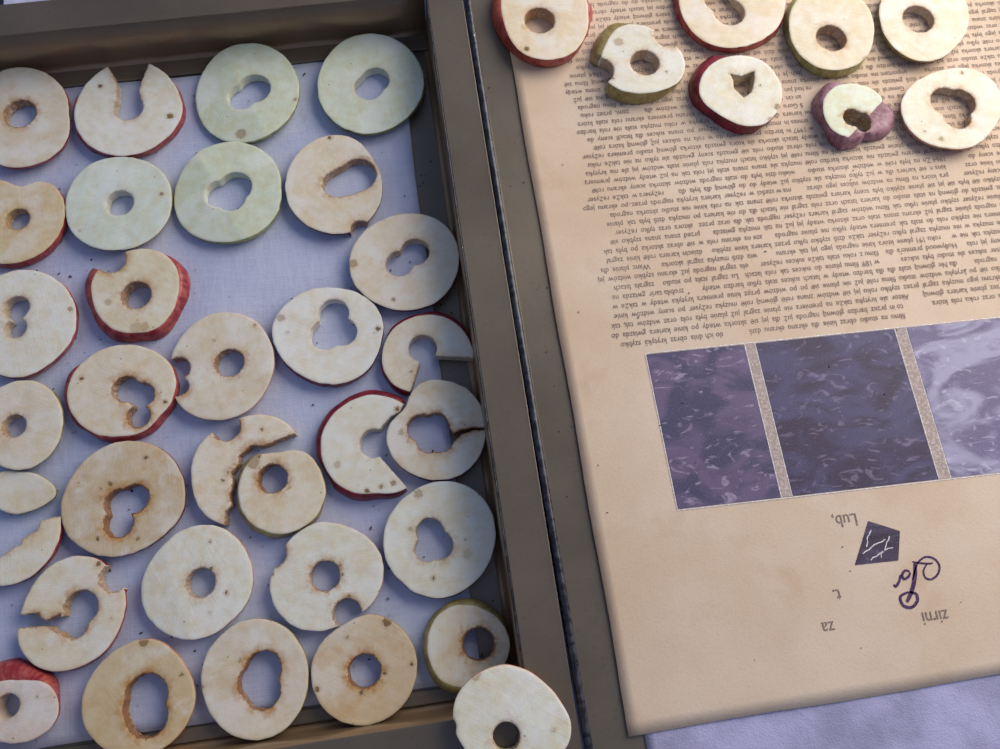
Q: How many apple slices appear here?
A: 41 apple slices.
